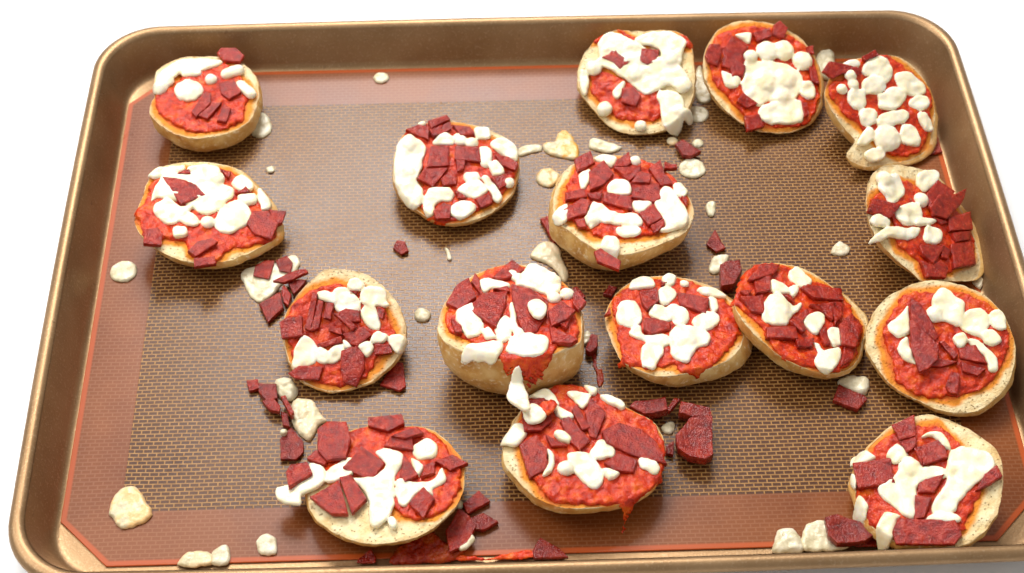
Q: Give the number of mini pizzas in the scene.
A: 16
